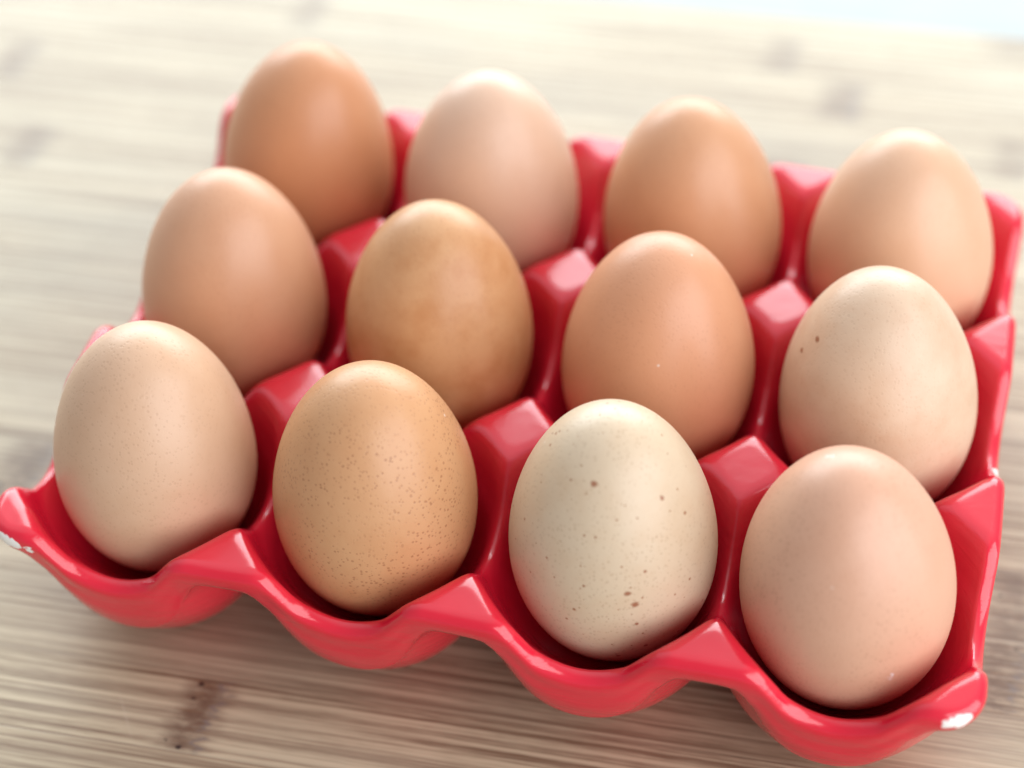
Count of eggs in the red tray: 12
